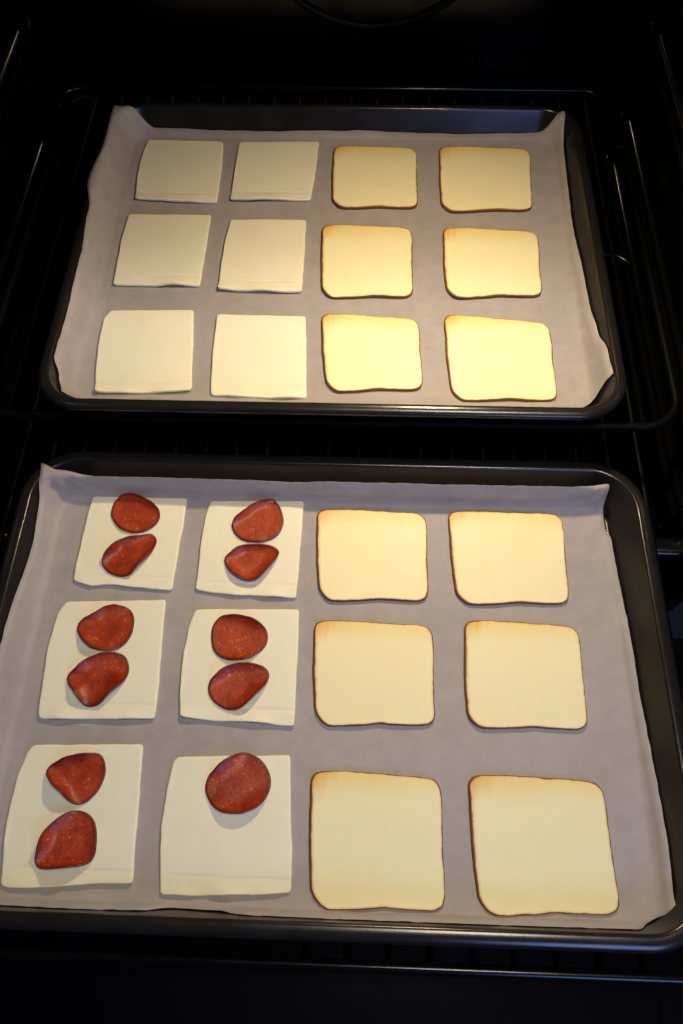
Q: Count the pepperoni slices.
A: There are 11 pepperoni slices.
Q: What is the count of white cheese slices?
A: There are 12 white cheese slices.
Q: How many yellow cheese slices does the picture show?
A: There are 12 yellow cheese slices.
